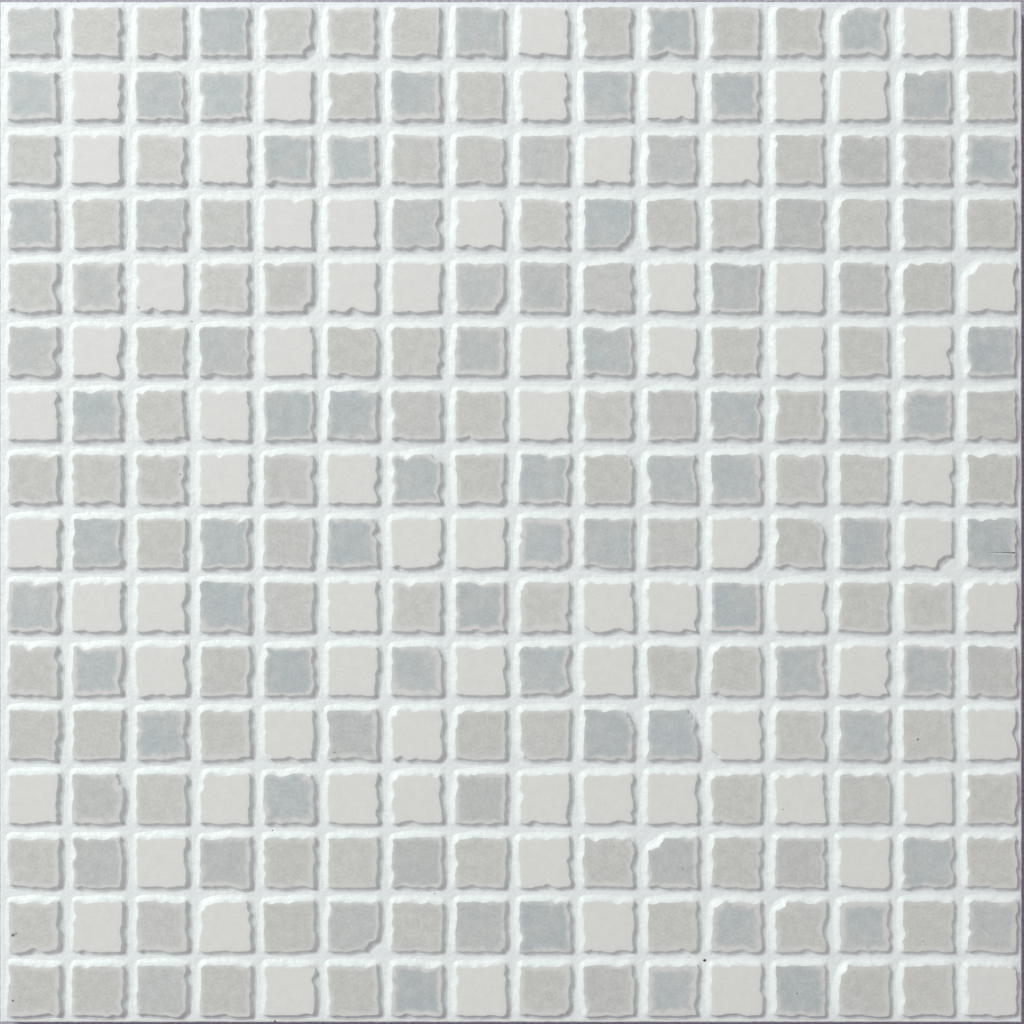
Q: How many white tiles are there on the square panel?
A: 73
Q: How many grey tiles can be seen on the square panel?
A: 183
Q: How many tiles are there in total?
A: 256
